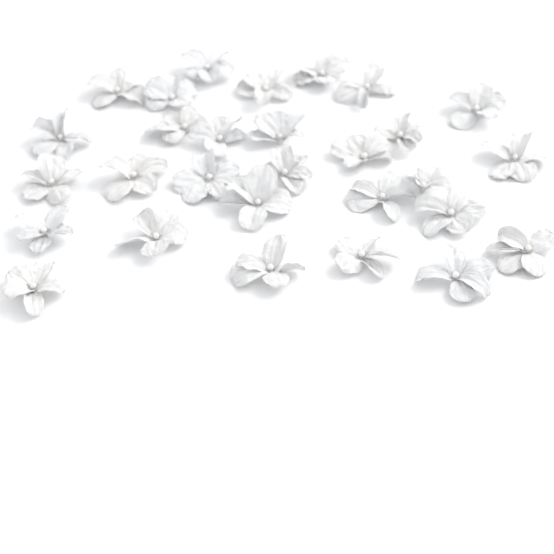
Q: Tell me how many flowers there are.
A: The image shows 29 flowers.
